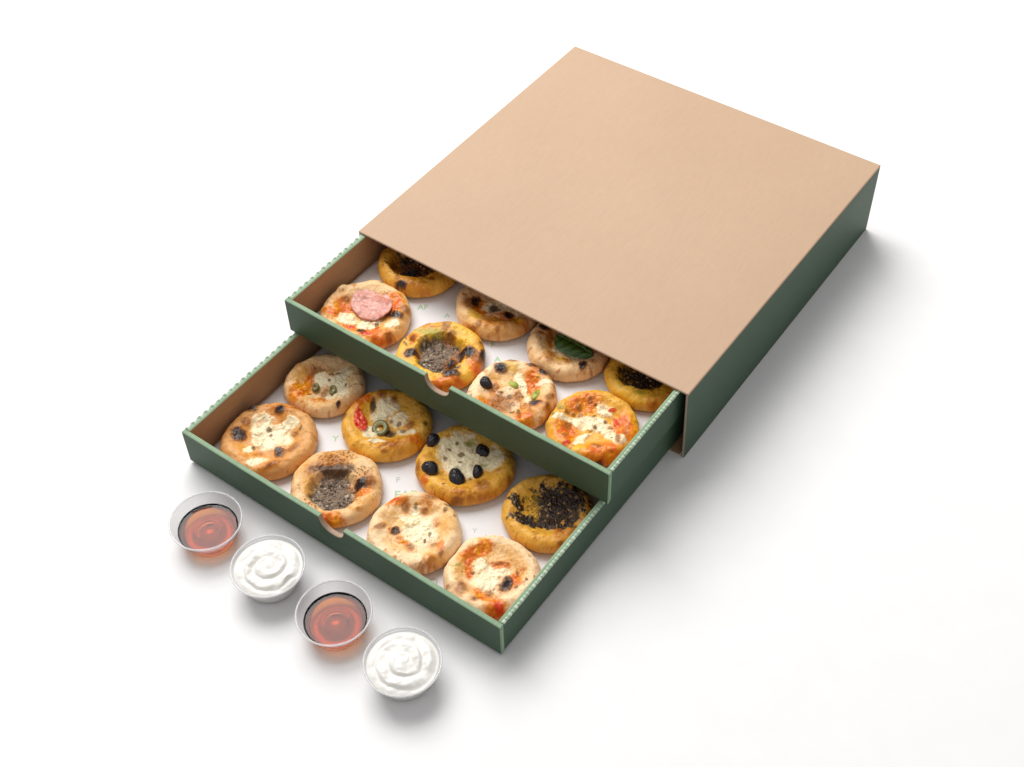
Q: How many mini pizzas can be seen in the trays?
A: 16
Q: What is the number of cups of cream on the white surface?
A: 2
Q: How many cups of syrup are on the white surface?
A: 2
